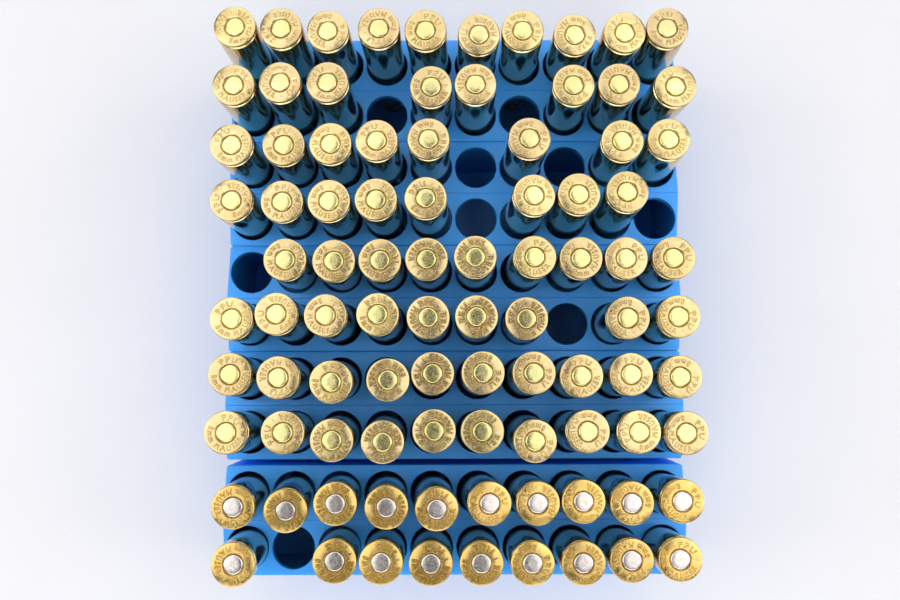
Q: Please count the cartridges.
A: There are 91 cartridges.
